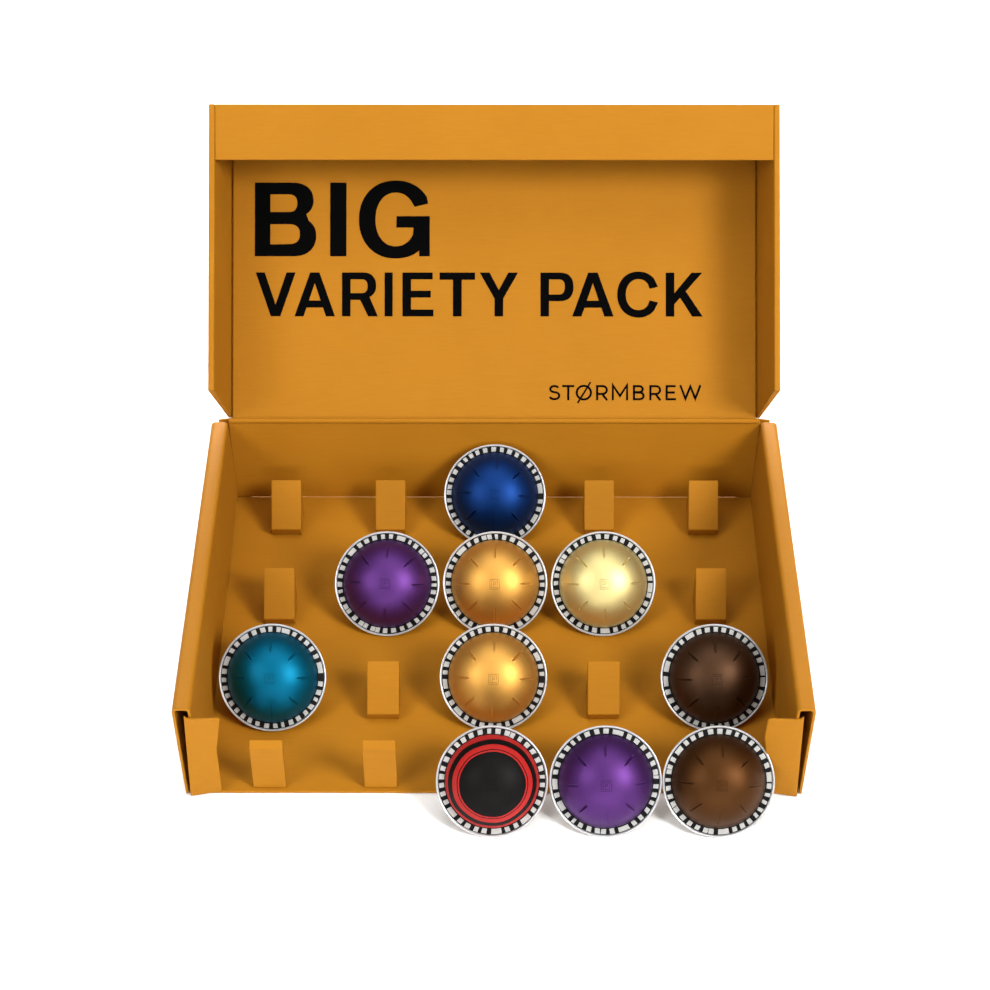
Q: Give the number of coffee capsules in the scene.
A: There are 10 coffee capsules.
